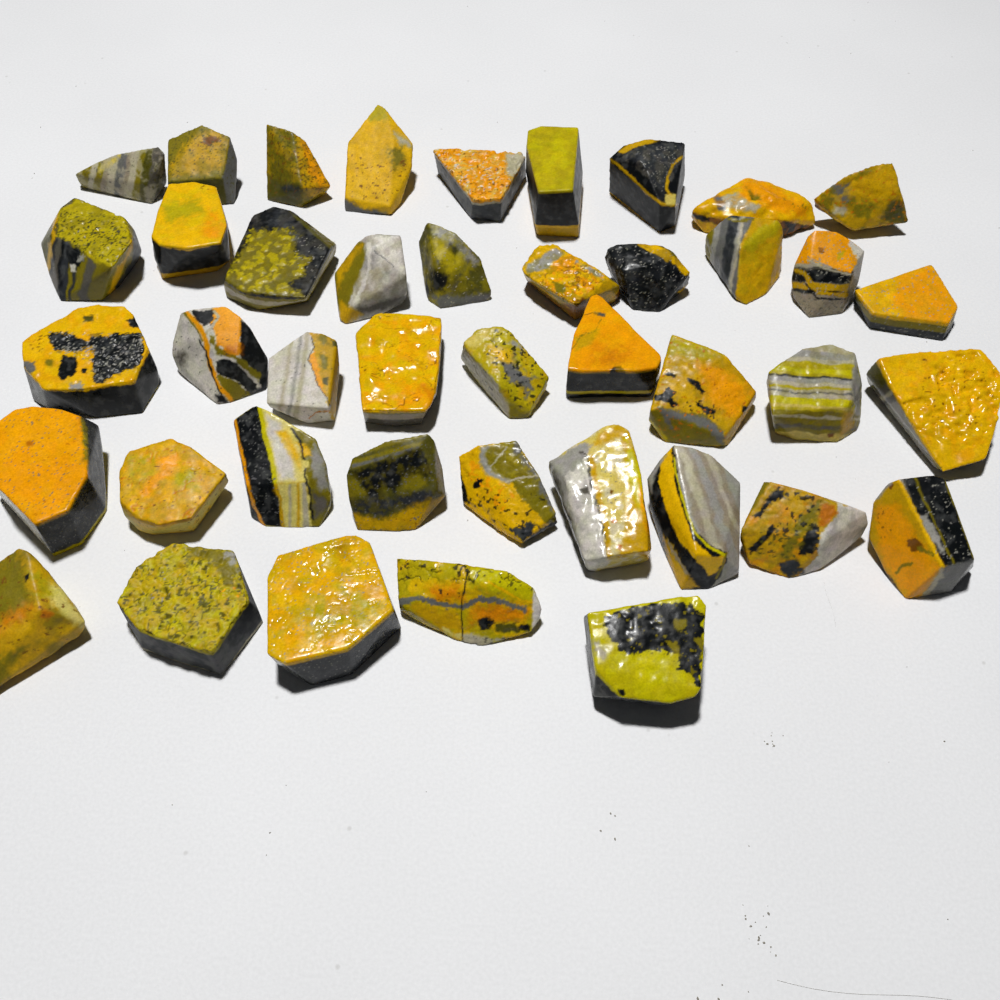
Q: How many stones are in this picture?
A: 42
